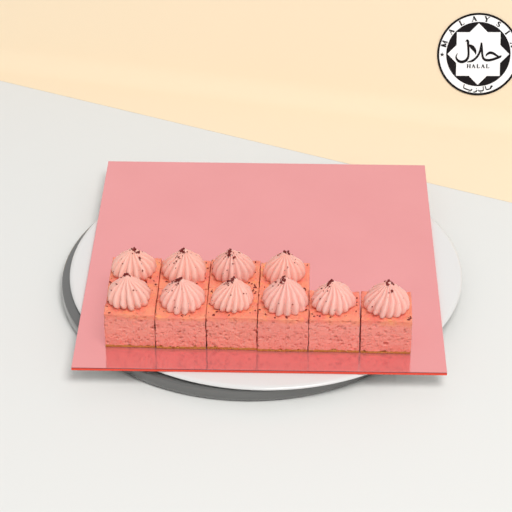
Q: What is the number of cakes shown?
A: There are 10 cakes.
